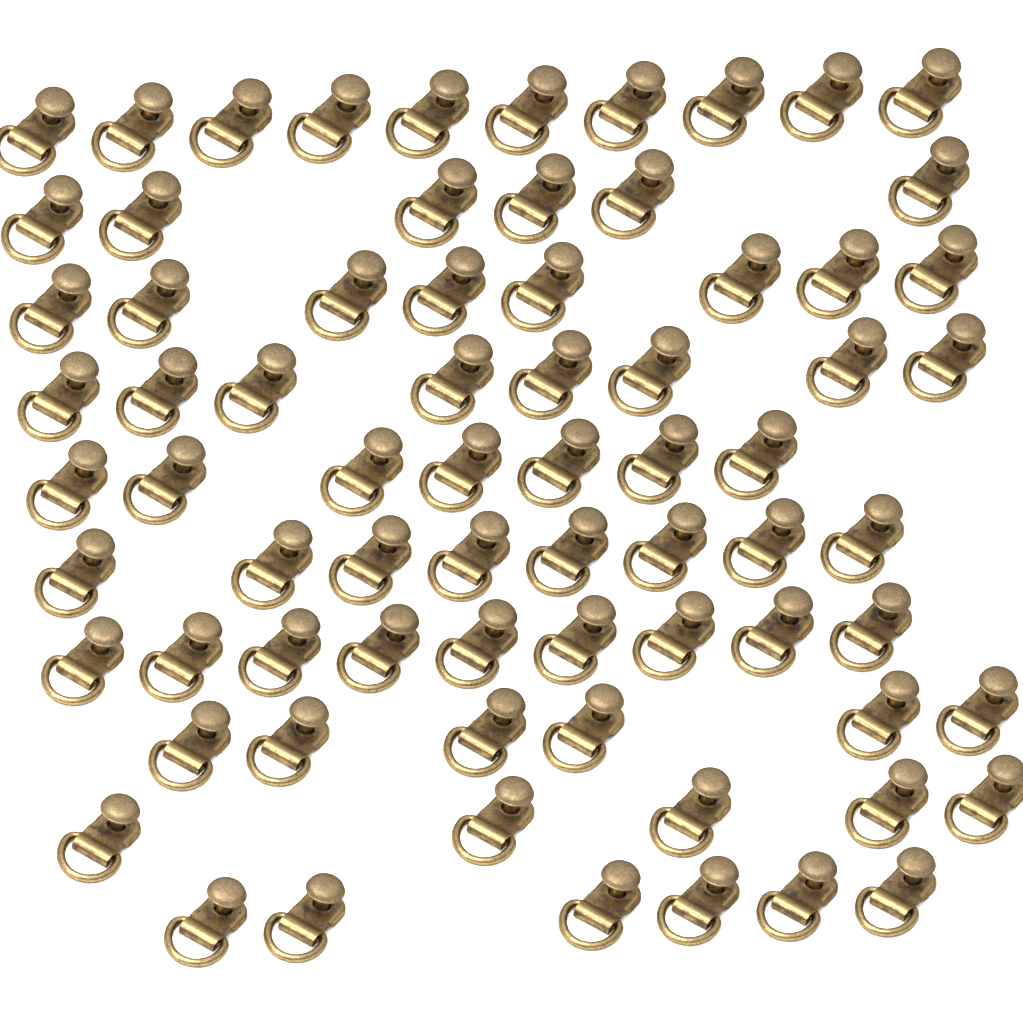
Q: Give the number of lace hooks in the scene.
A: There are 73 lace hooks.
